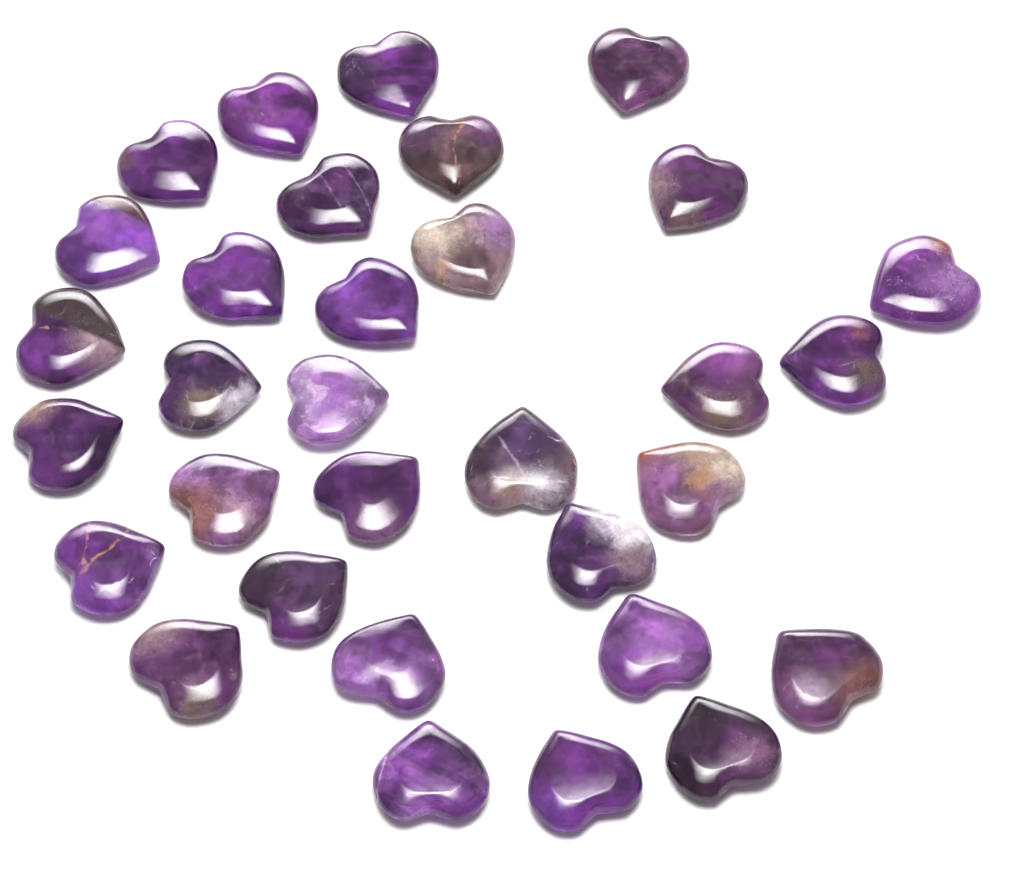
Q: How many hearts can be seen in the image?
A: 32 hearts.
